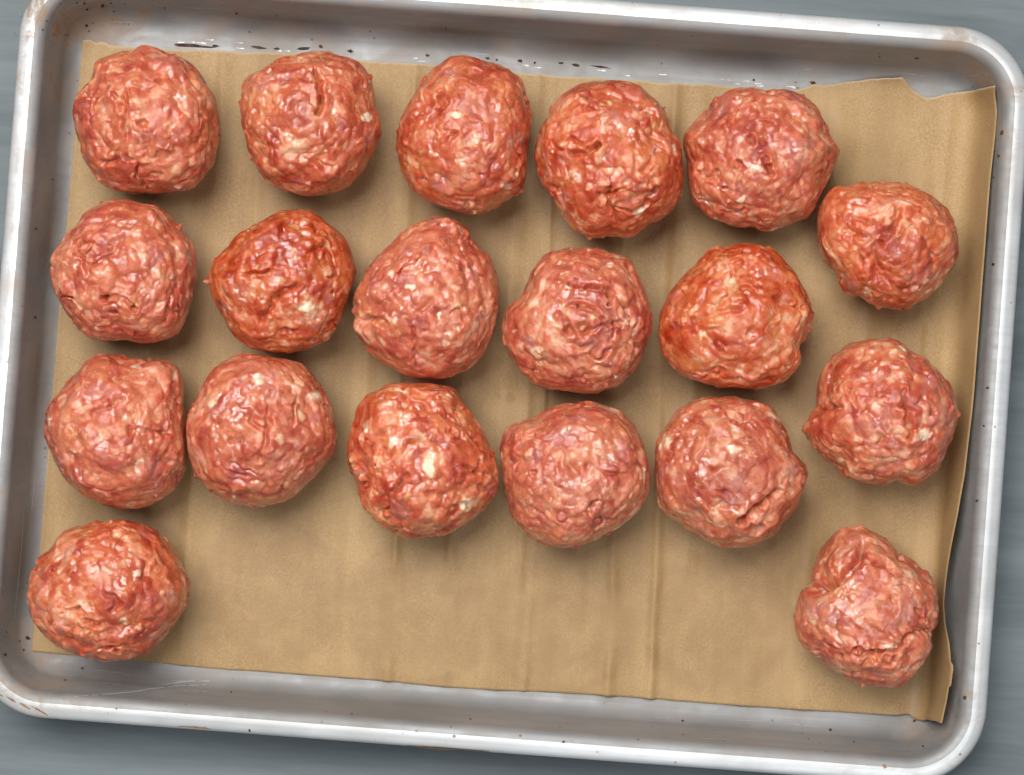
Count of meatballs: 19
